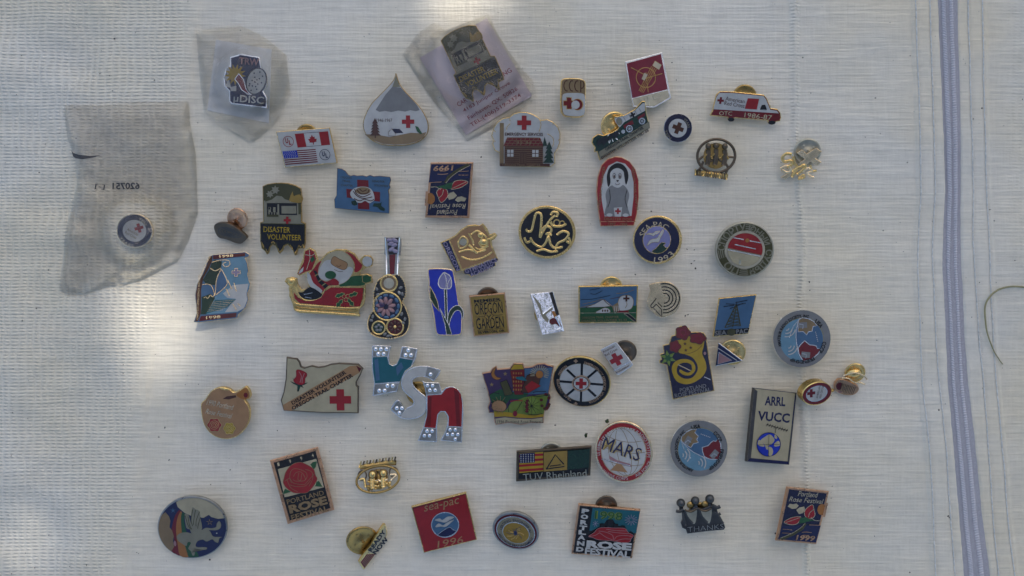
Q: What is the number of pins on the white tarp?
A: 55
